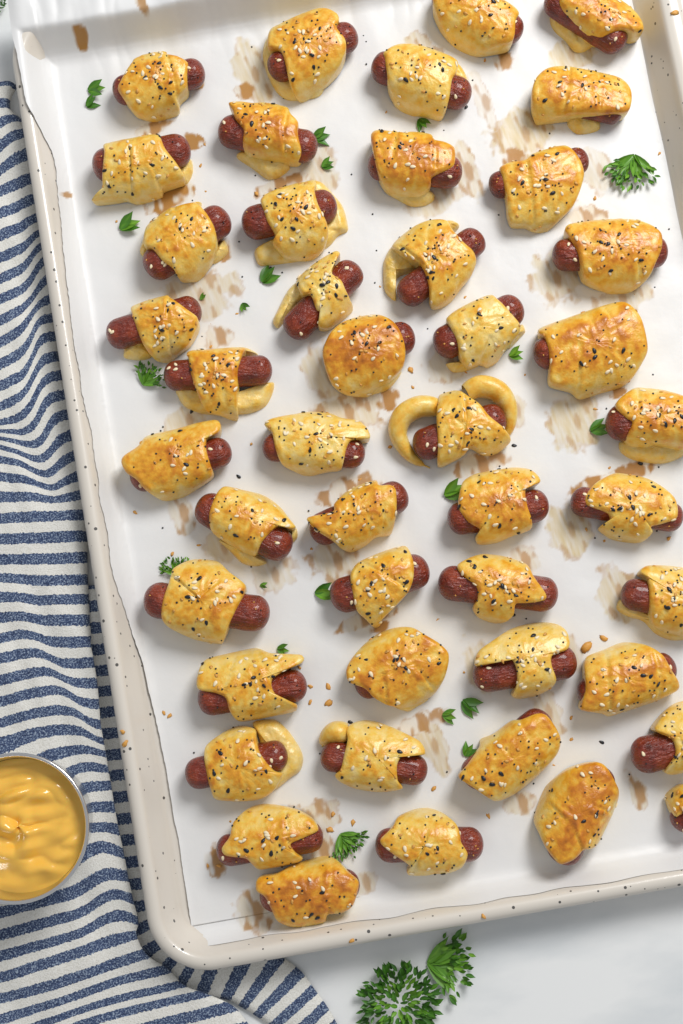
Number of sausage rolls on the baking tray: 45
